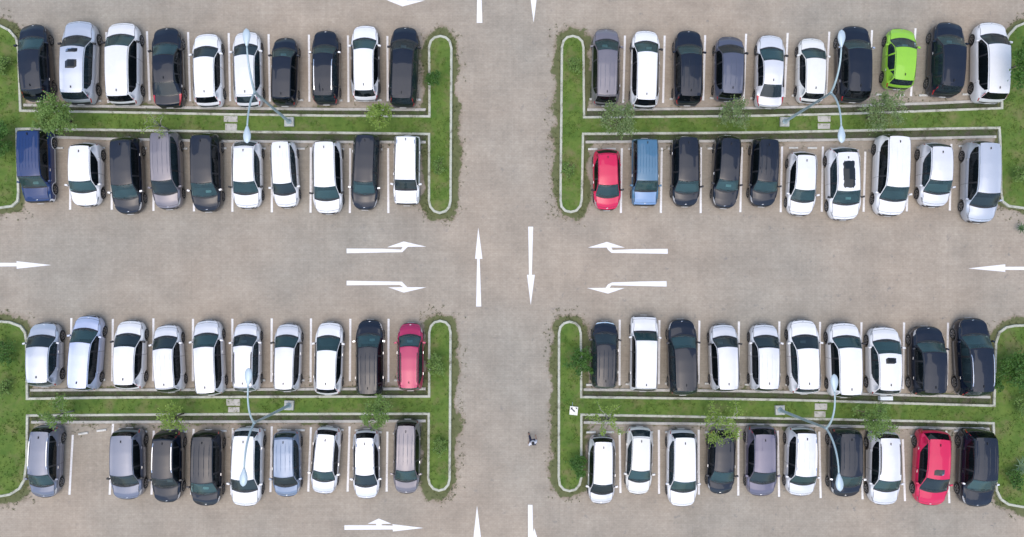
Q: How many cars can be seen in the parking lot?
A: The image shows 79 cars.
